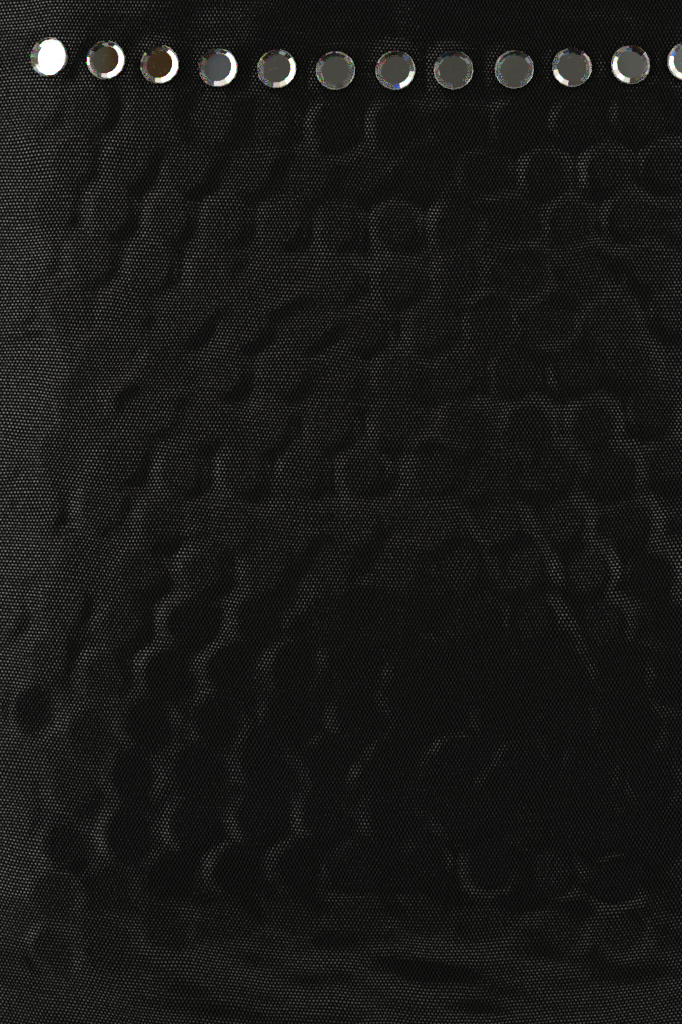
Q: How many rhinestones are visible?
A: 12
